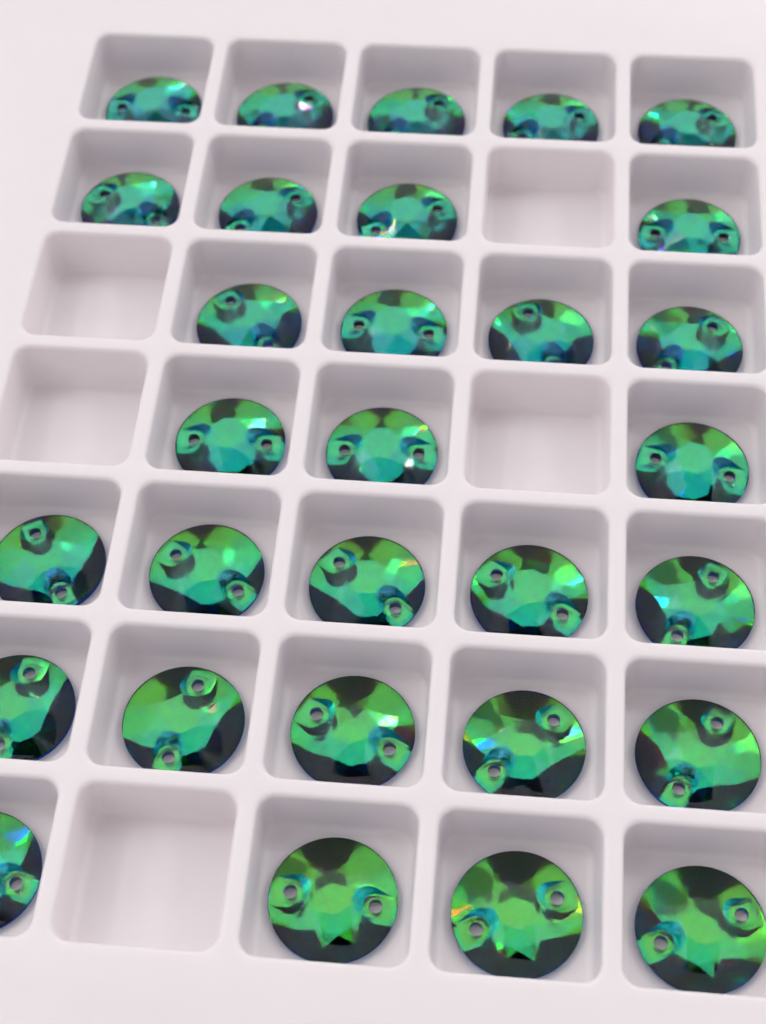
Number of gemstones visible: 30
